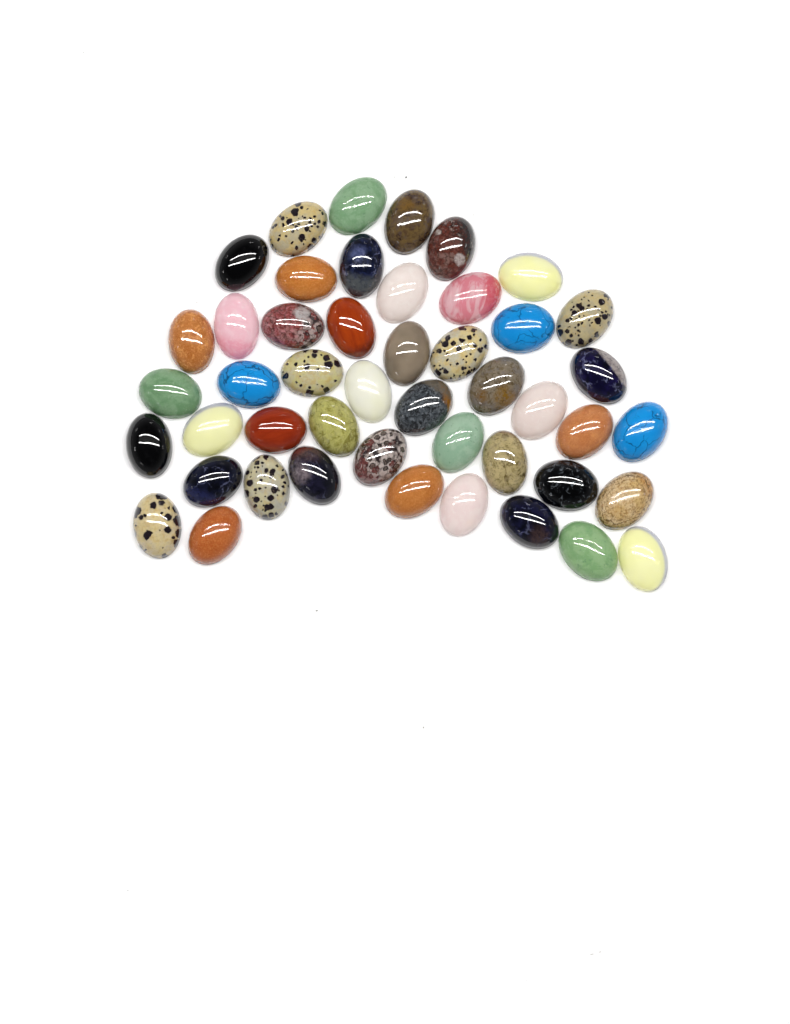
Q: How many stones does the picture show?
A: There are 47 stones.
